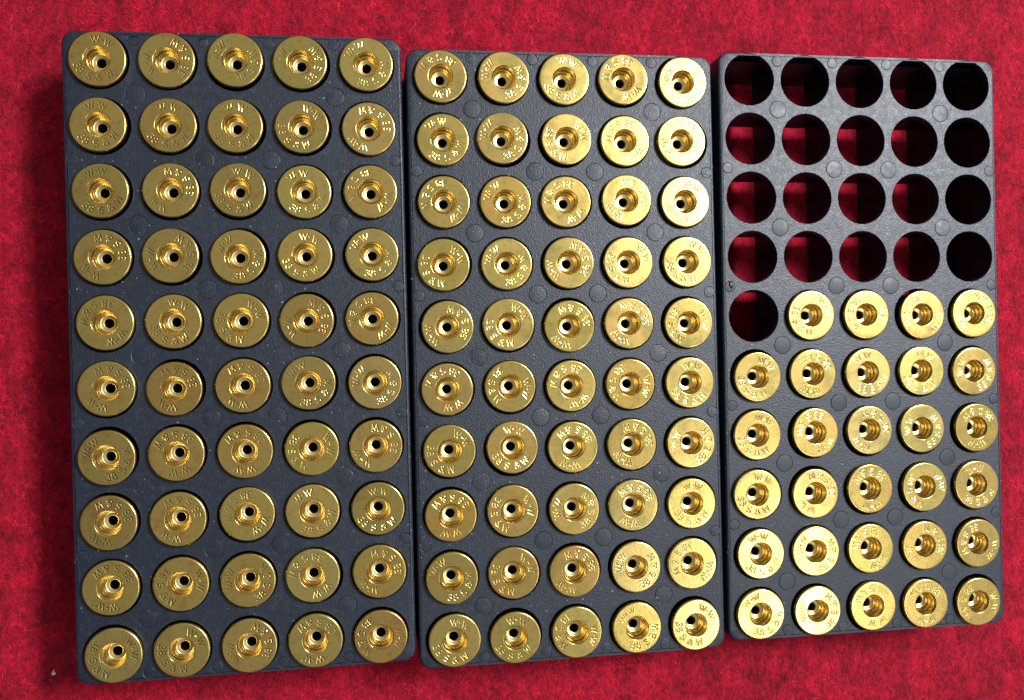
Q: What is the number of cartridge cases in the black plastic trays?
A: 129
